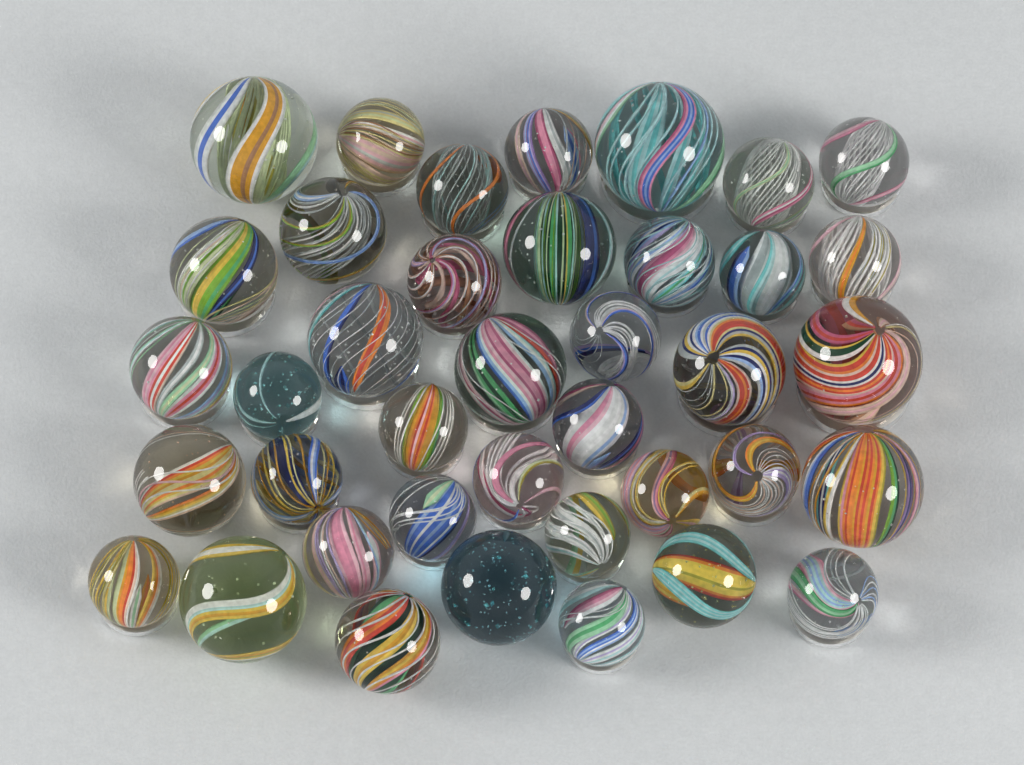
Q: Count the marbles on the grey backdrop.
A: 39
